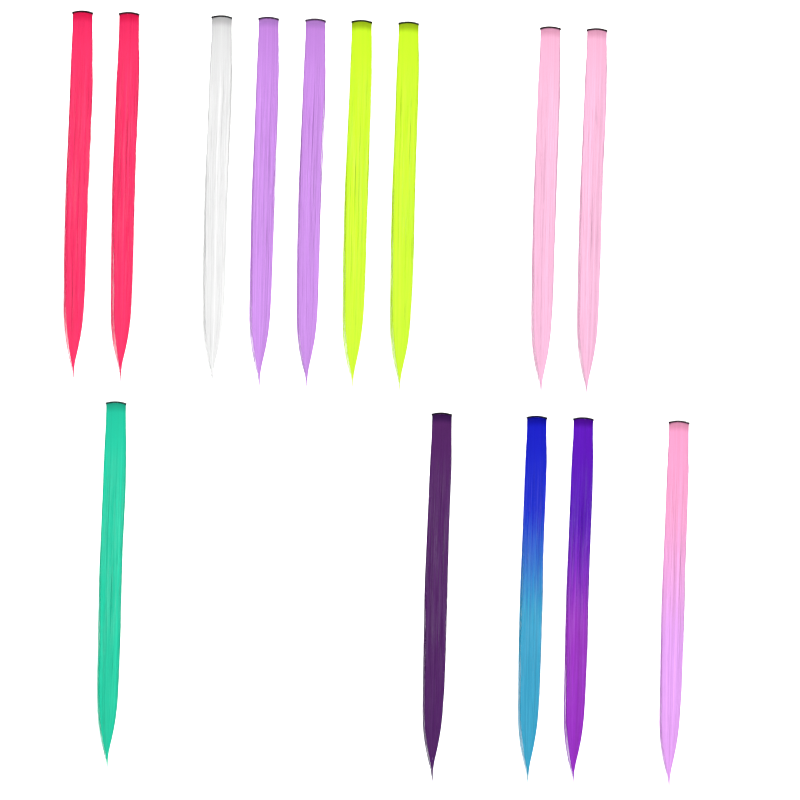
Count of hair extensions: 14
